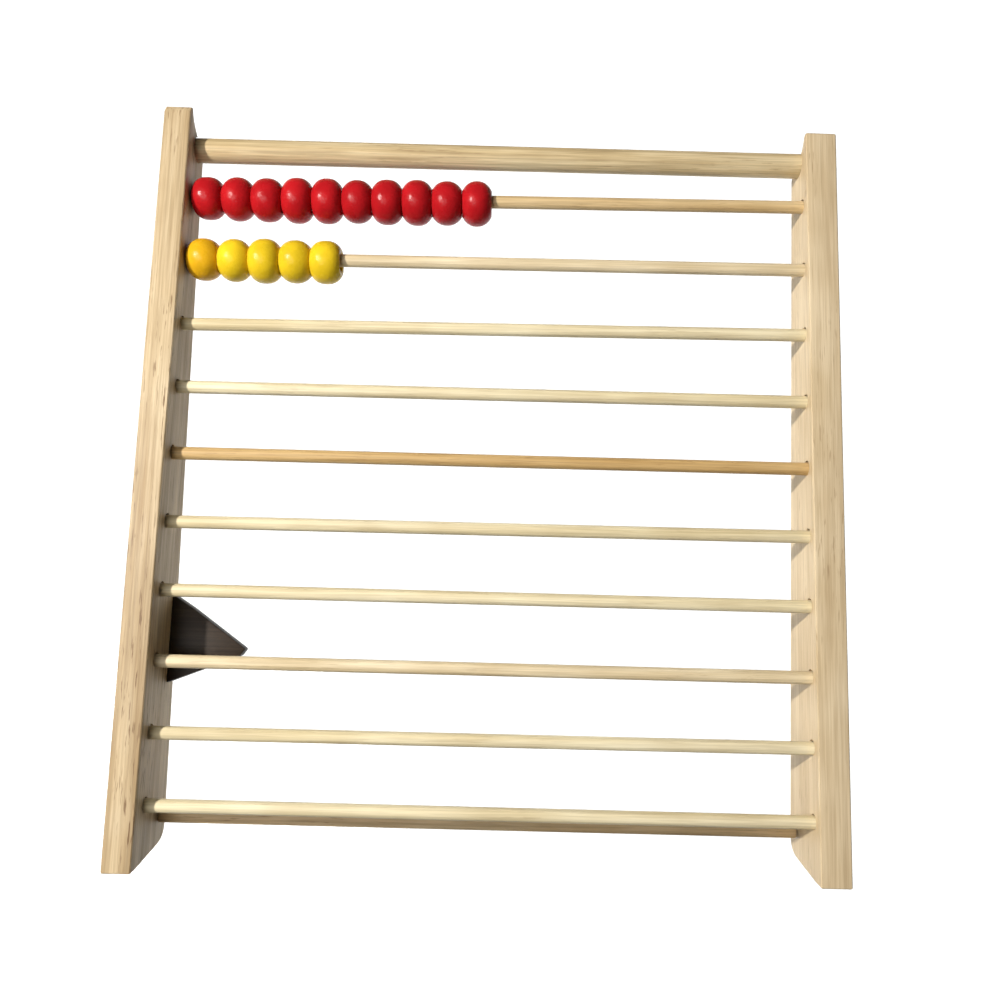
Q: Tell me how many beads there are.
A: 15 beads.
